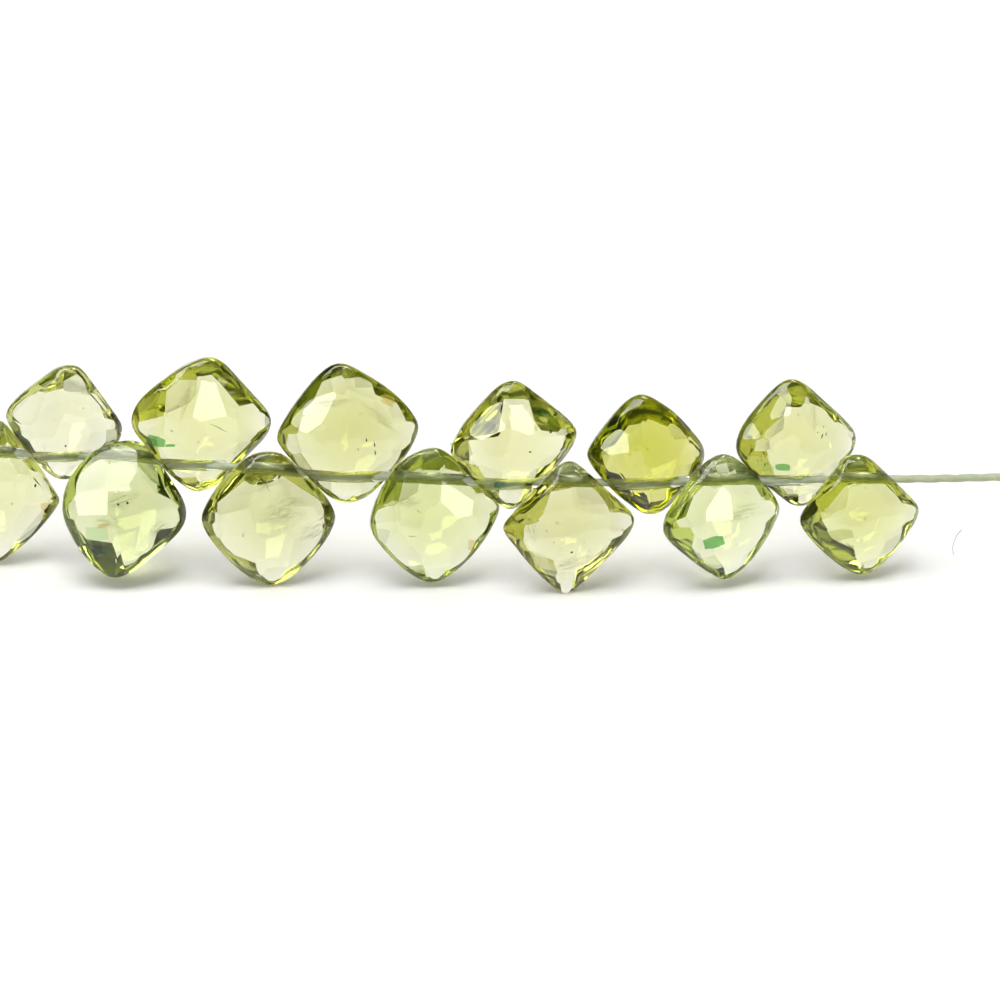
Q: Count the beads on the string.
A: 13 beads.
